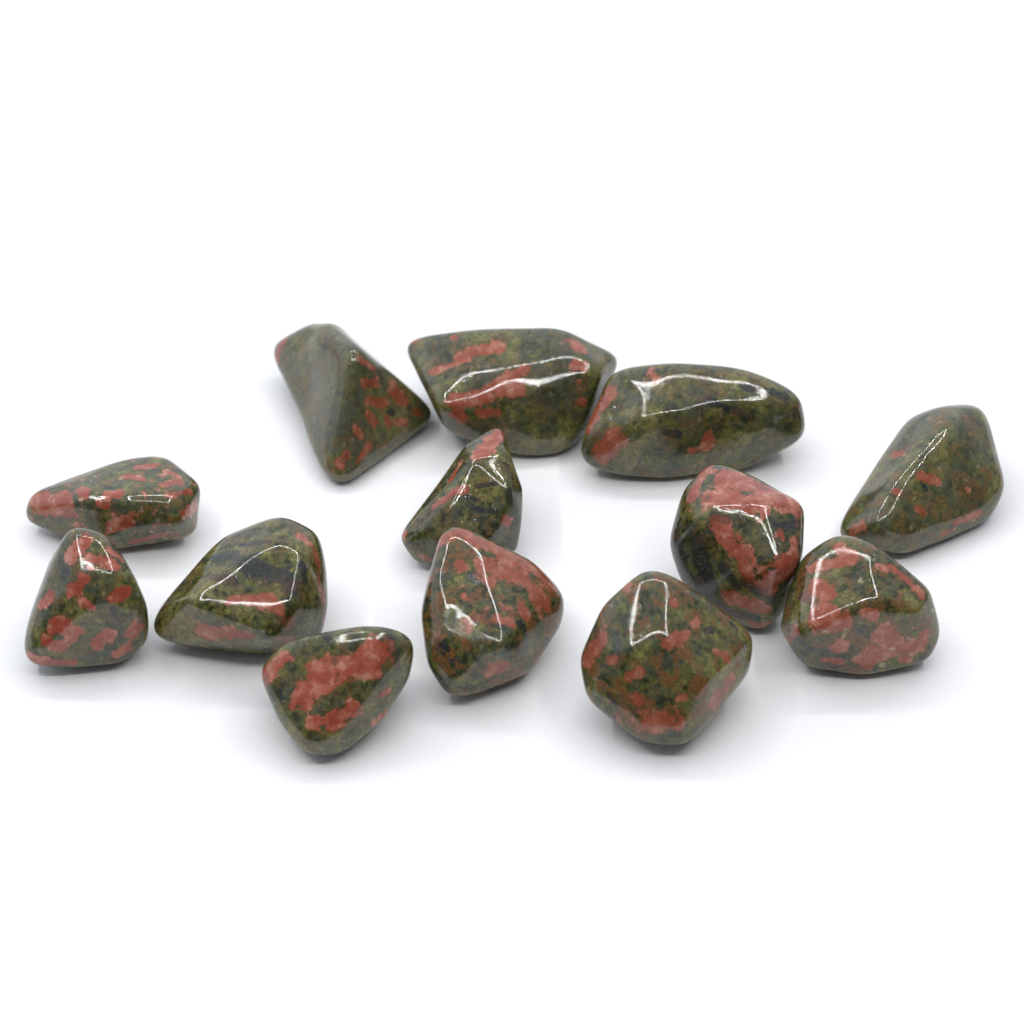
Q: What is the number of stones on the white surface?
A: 13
